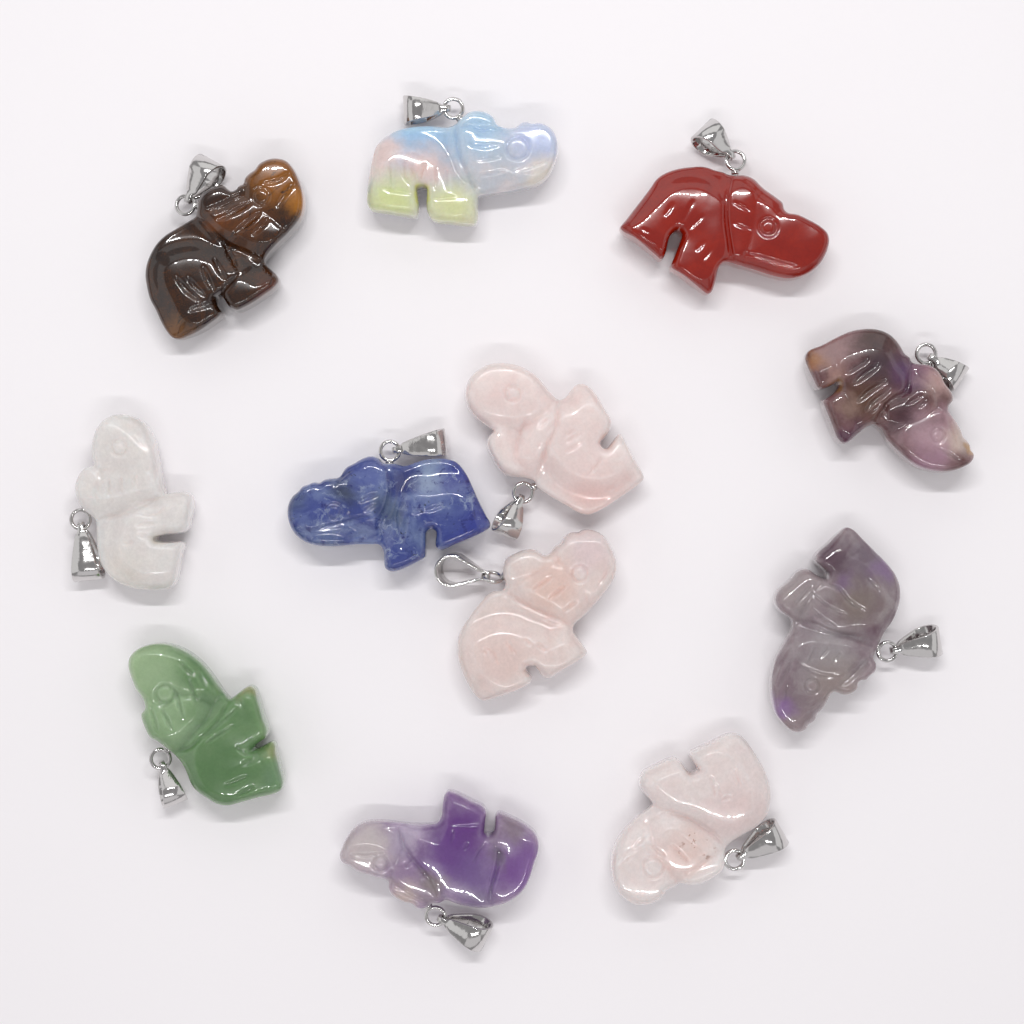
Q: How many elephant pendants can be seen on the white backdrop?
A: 12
